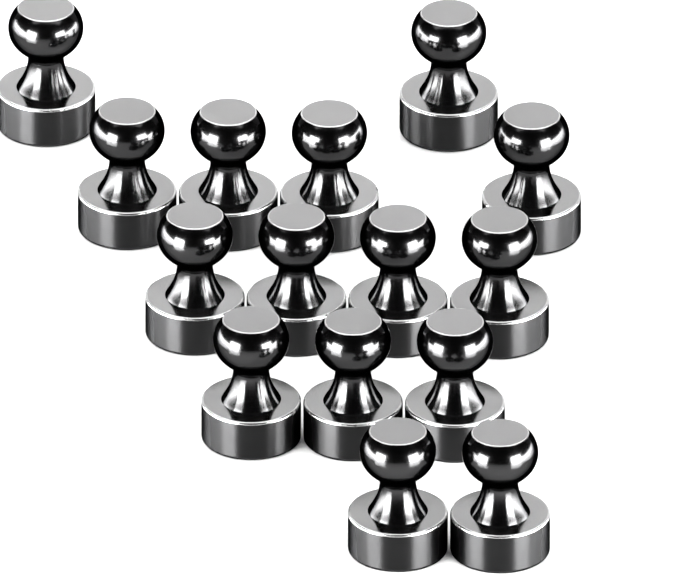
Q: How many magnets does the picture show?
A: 15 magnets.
